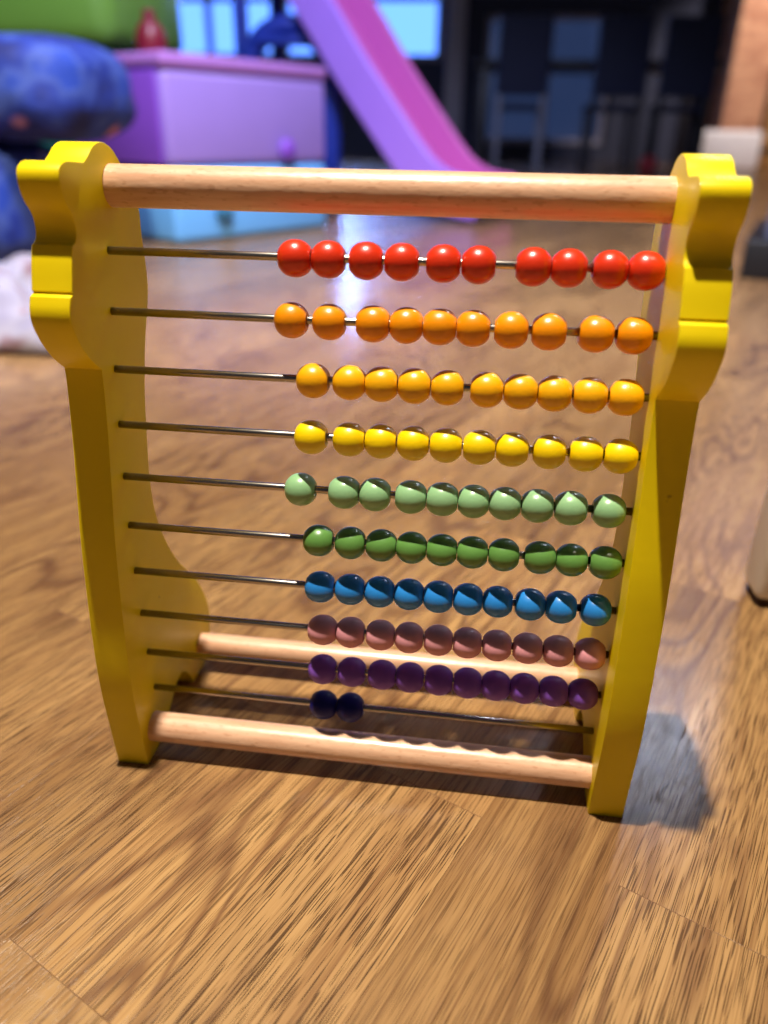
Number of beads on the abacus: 92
